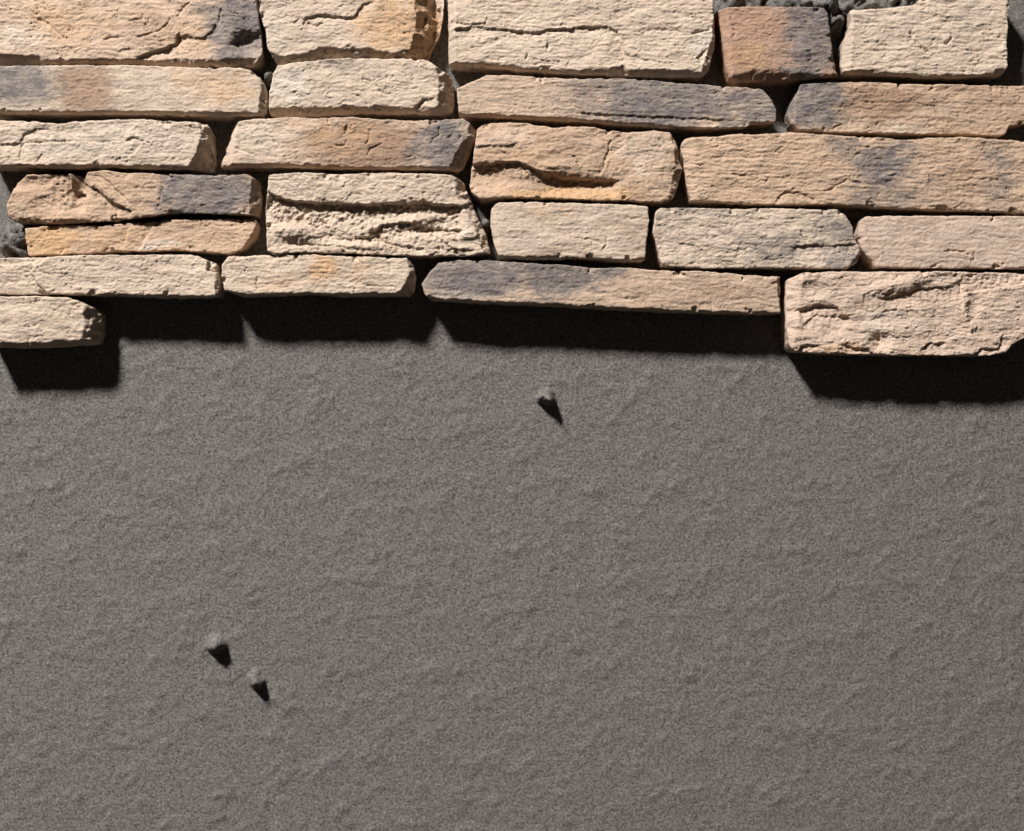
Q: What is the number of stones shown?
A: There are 24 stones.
